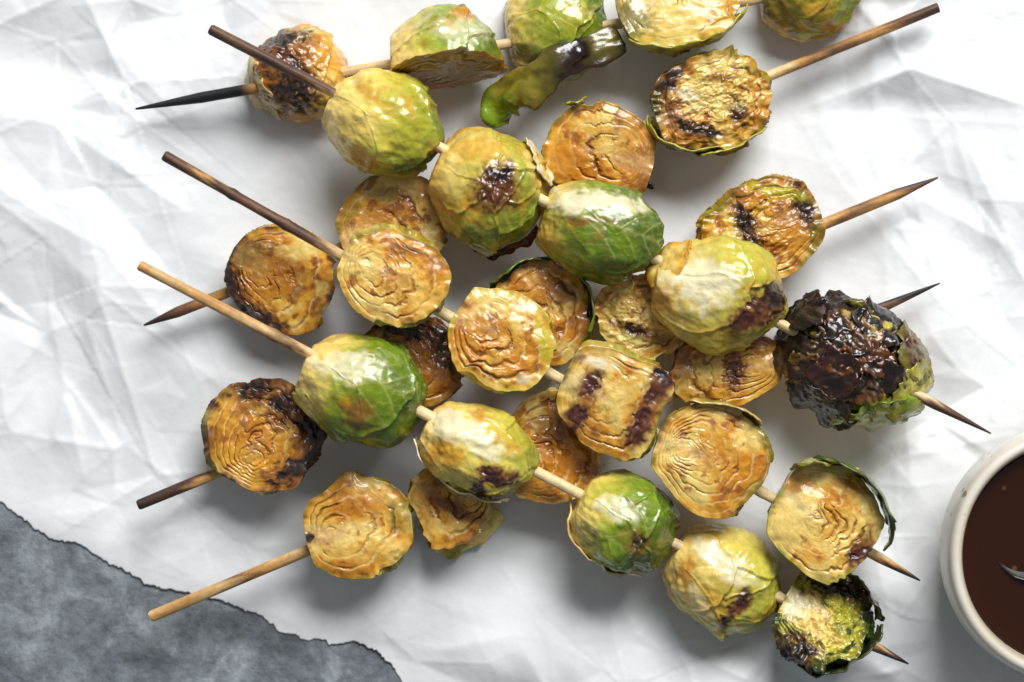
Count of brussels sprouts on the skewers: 33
